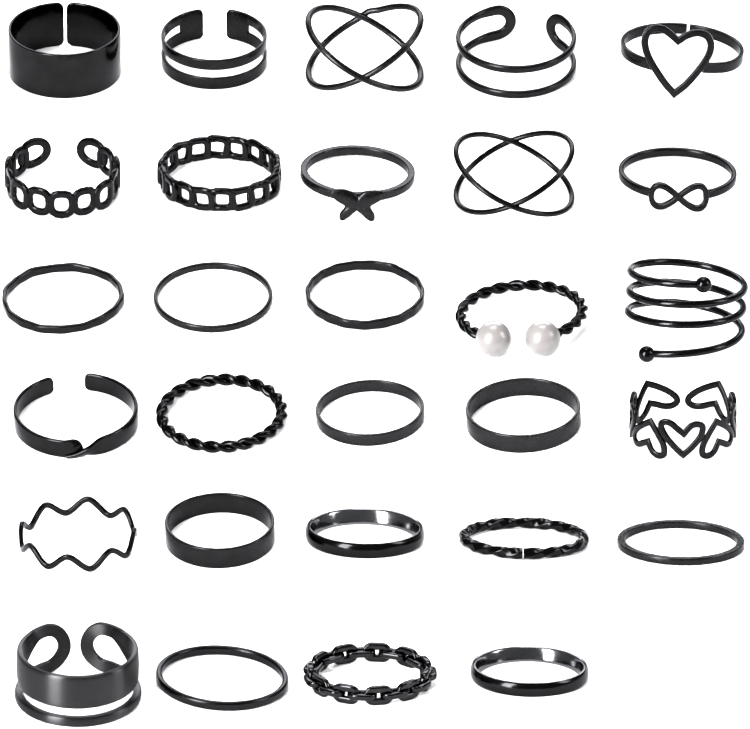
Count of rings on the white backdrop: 29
